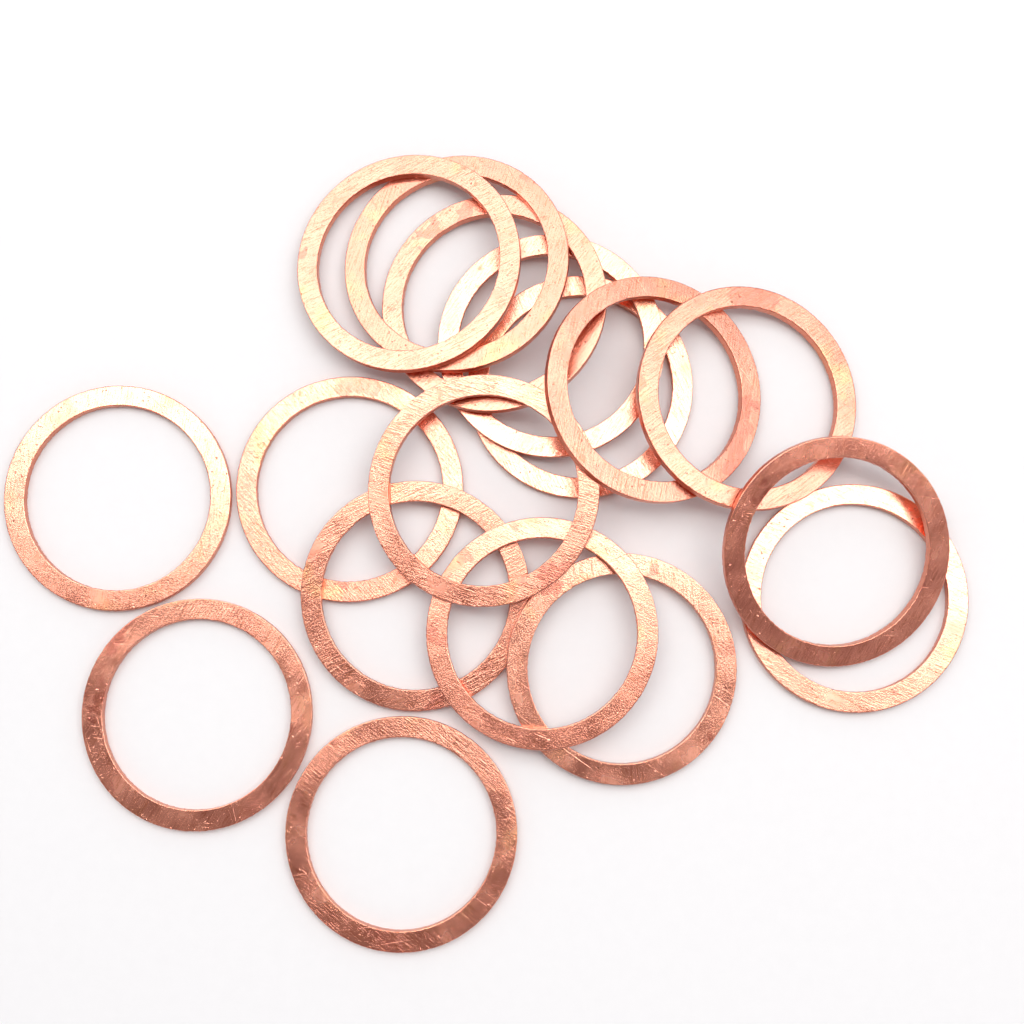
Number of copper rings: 17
